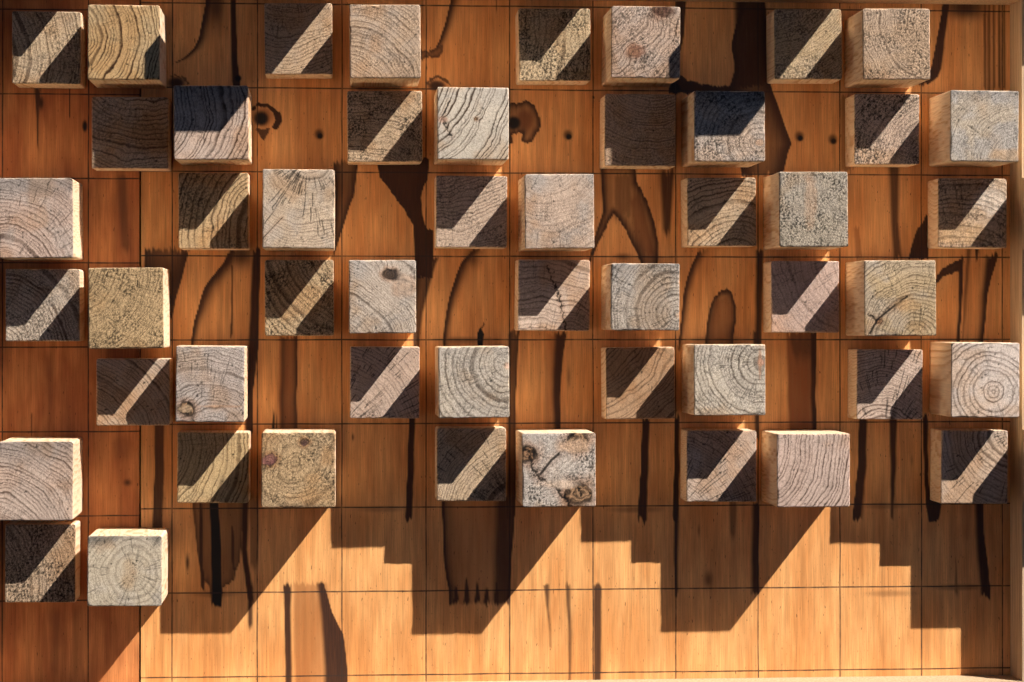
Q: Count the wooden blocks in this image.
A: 50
